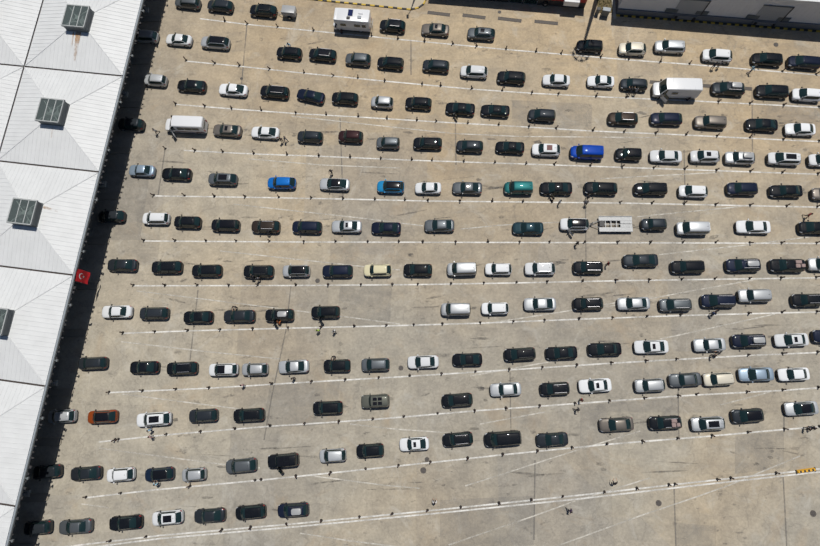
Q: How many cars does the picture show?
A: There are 183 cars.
